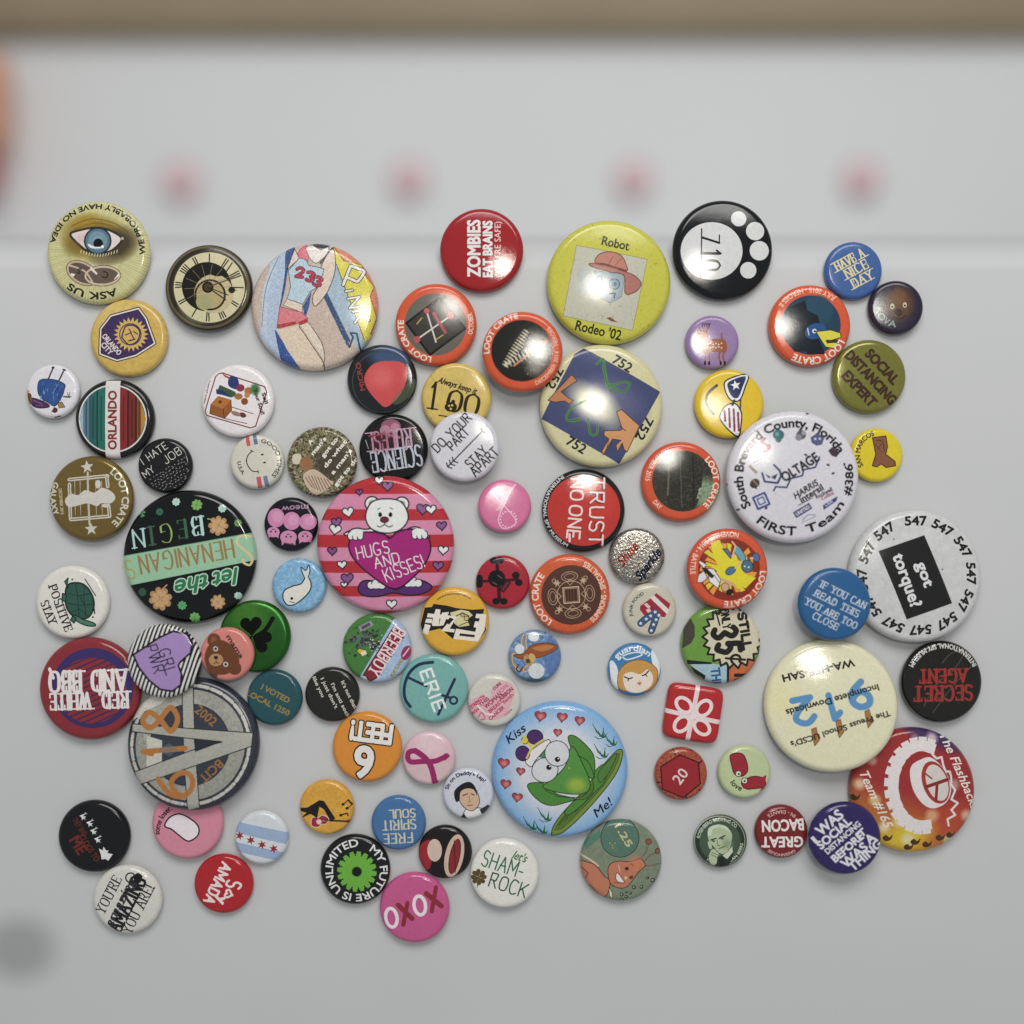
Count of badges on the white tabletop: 83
